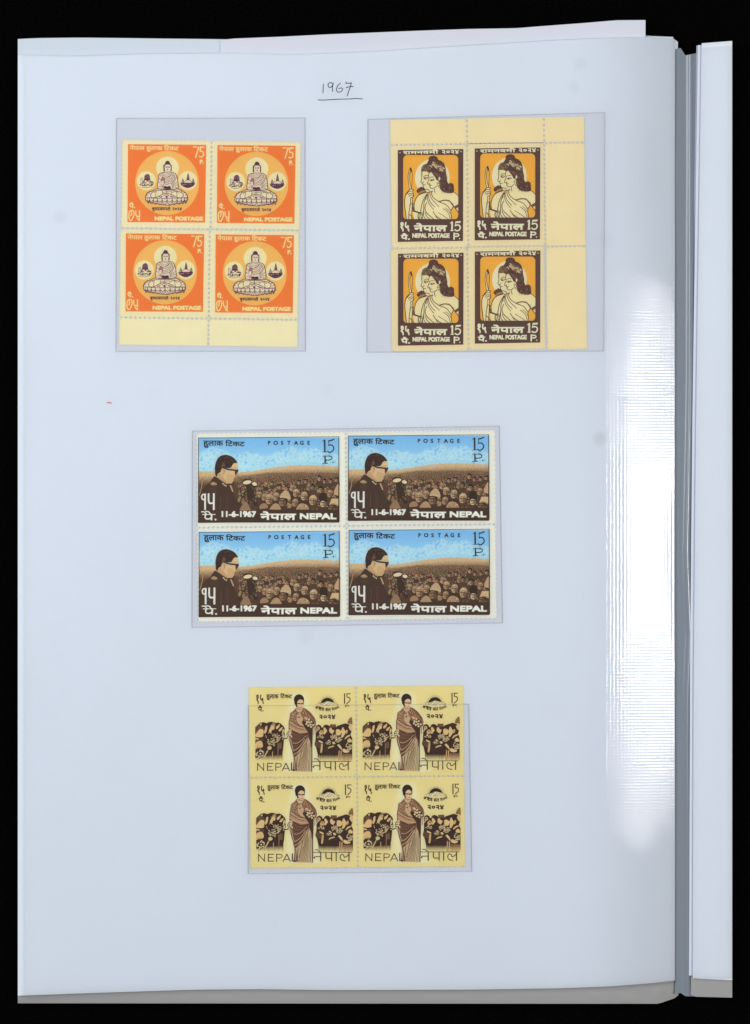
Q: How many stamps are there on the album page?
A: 16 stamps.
